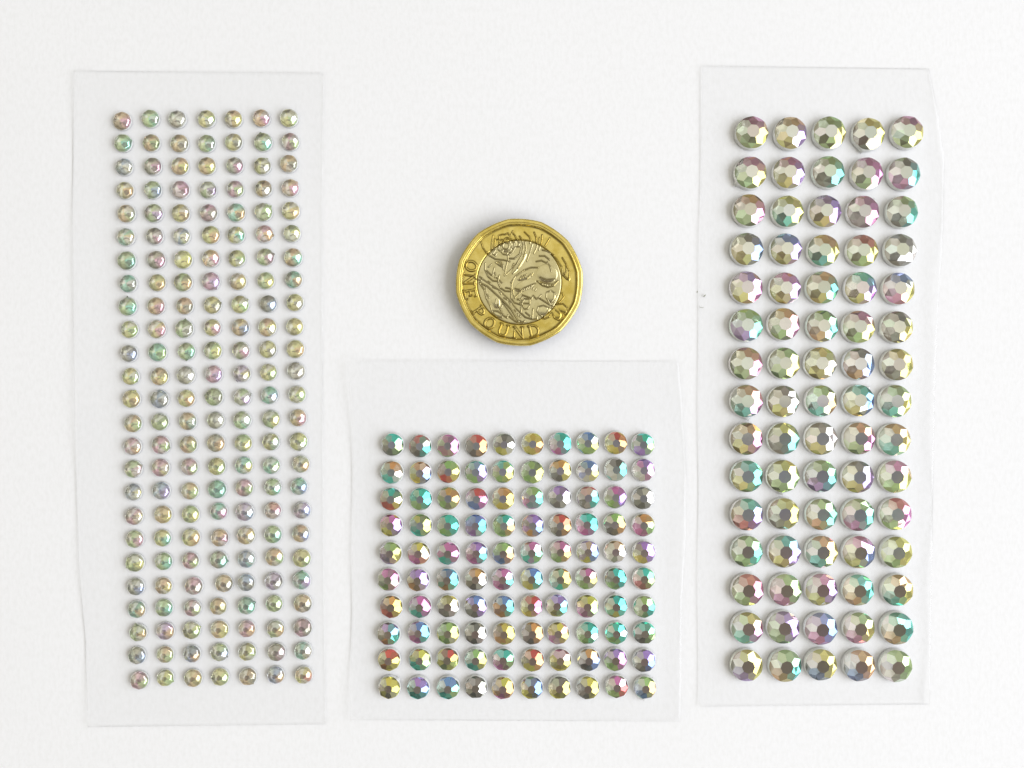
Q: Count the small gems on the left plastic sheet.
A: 175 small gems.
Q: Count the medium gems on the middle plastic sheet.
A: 100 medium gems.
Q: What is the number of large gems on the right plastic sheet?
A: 75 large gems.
